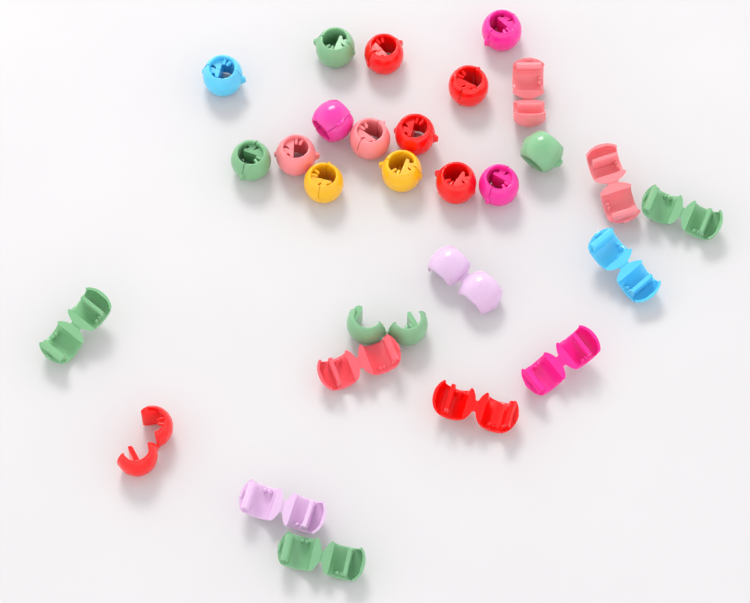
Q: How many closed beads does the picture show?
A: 15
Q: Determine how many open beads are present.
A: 13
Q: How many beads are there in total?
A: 28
